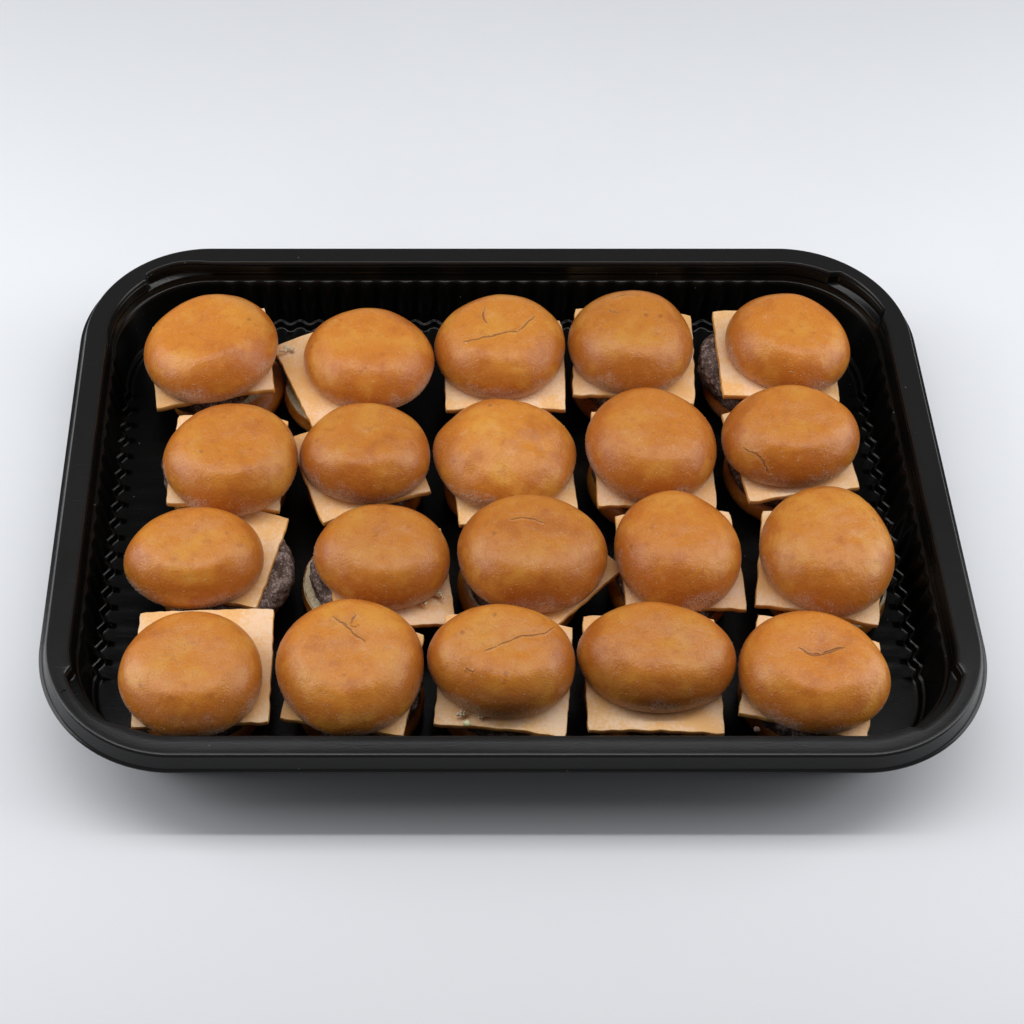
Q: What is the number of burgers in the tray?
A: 20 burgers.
